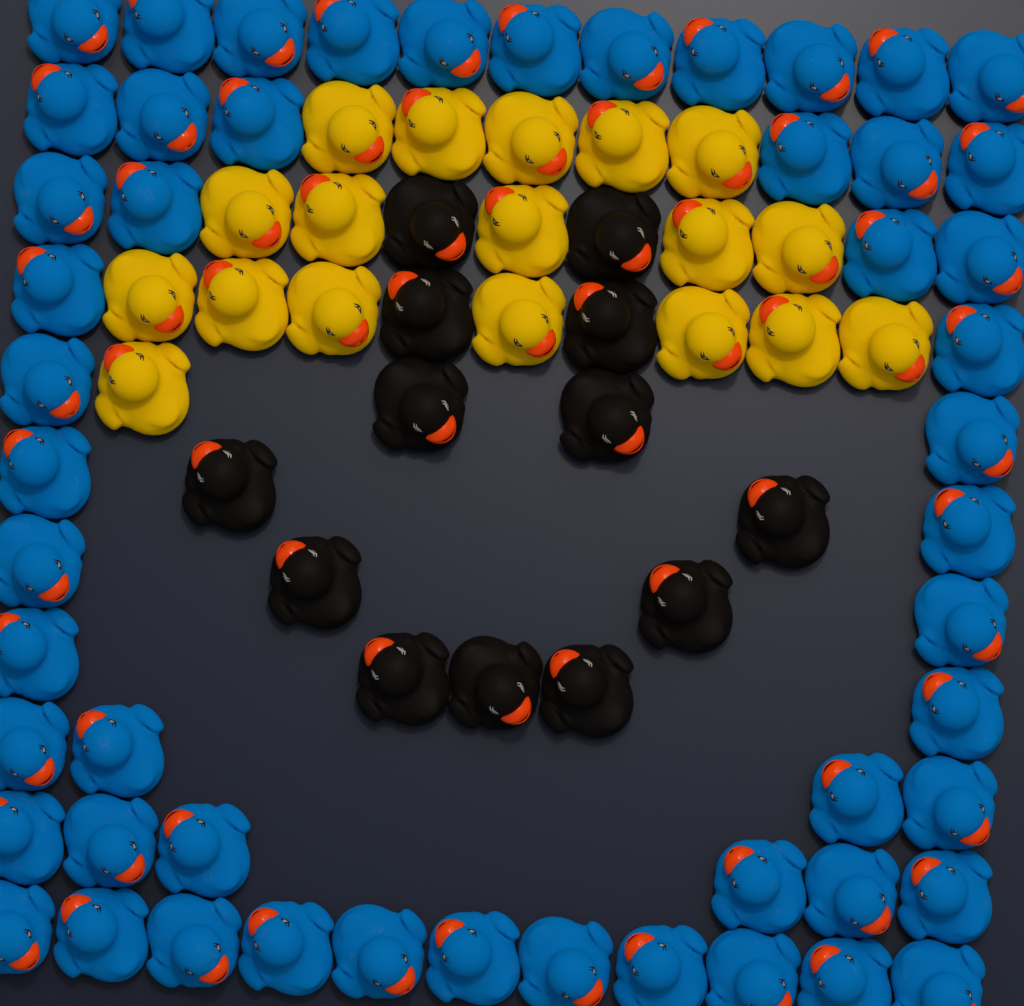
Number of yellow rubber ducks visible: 18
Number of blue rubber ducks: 52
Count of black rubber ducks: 13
